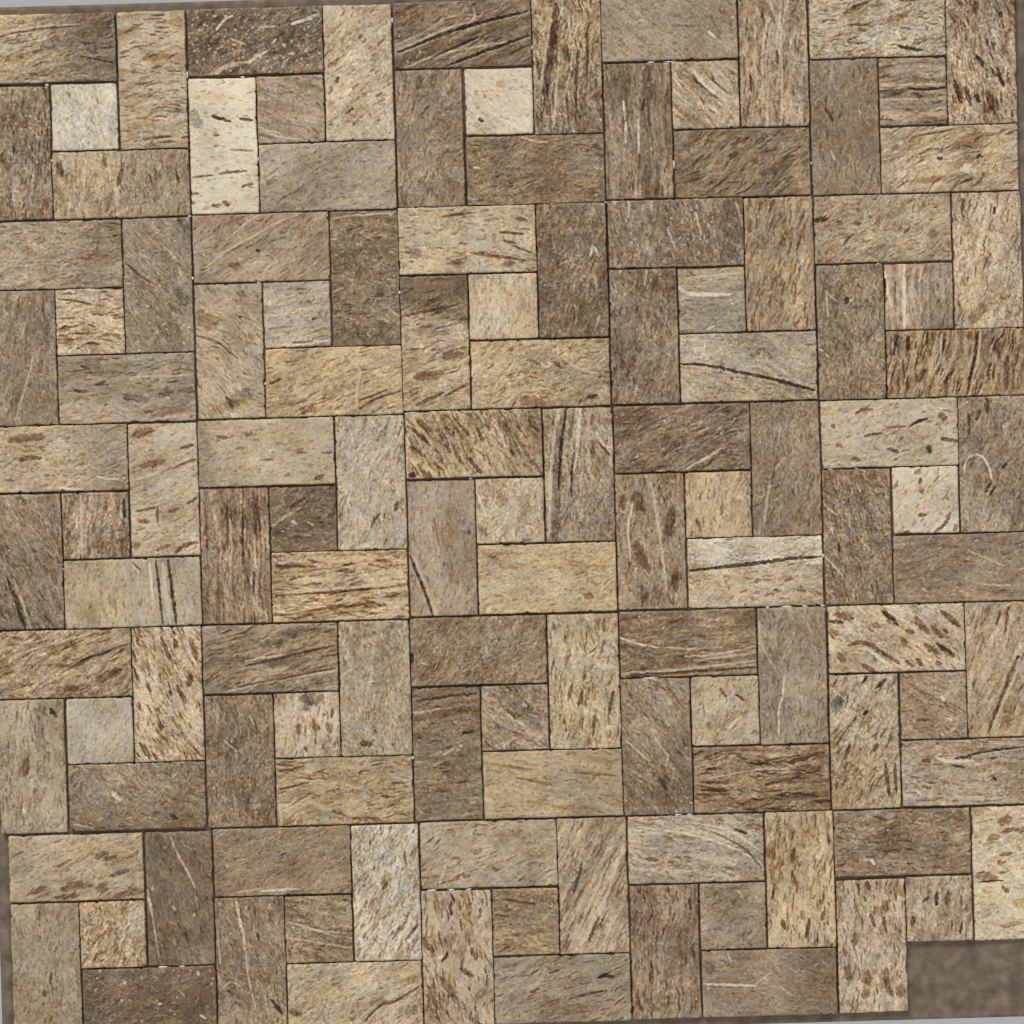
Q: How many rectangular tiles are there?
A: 99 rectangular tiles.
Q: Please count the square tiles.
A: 25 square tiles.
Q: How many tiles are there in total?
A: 124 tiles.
